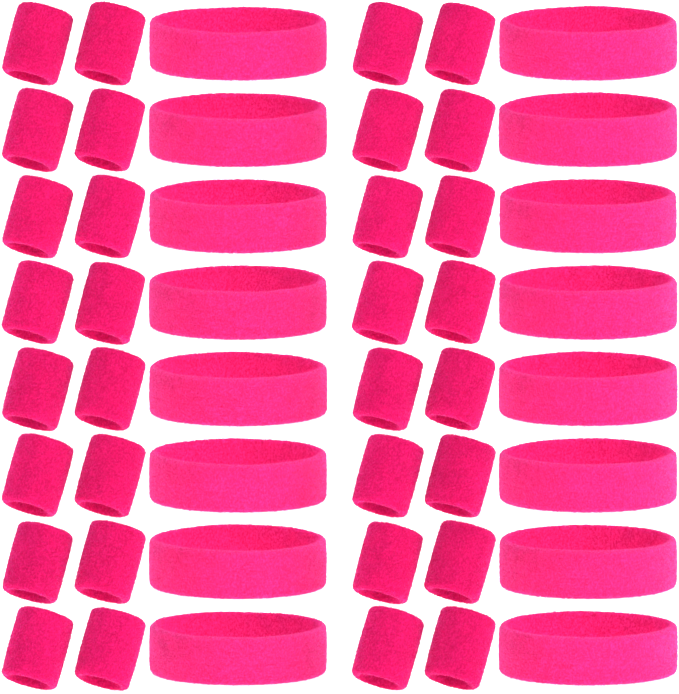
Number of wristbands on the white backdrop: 32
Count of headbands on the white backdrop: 16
